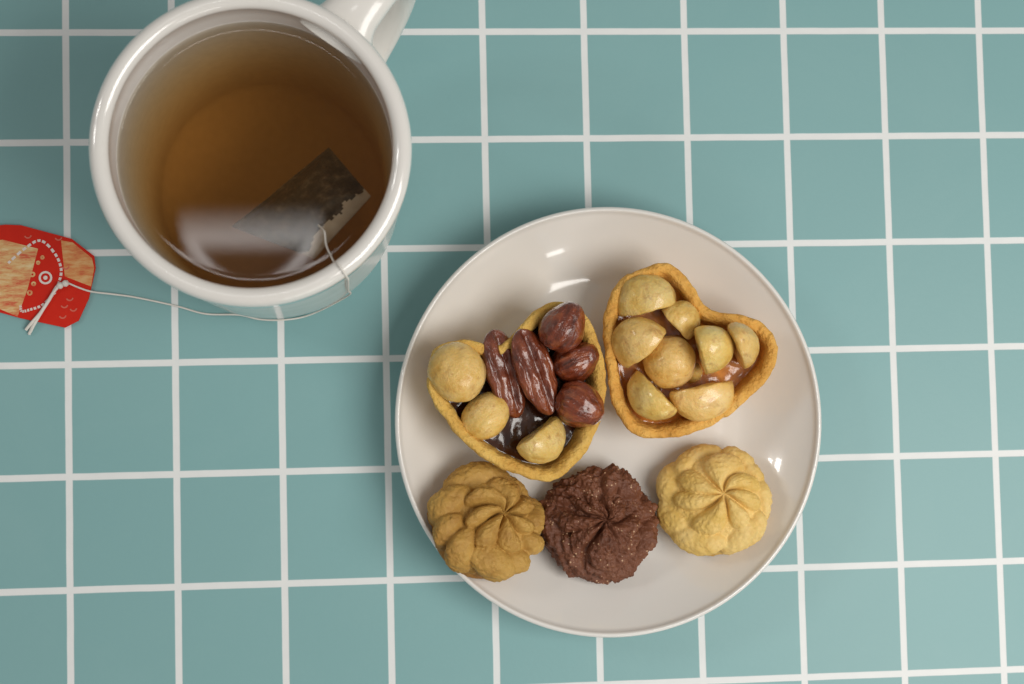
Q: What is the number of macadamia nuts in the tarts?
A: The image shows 12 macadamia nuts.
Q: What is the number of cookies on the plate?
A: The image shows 3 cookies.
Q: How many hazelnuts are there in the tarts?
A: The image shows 3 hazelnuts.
